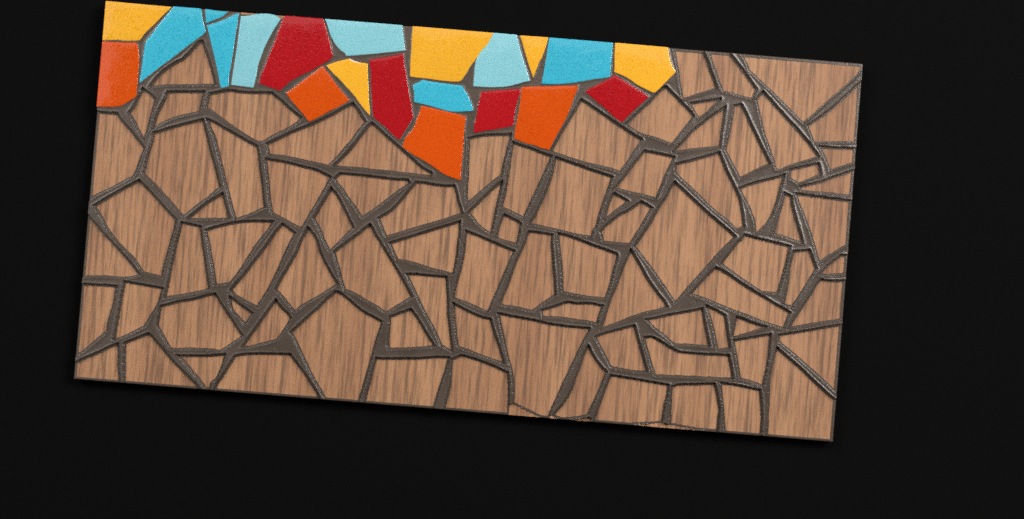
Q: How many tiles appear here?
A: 21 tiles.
